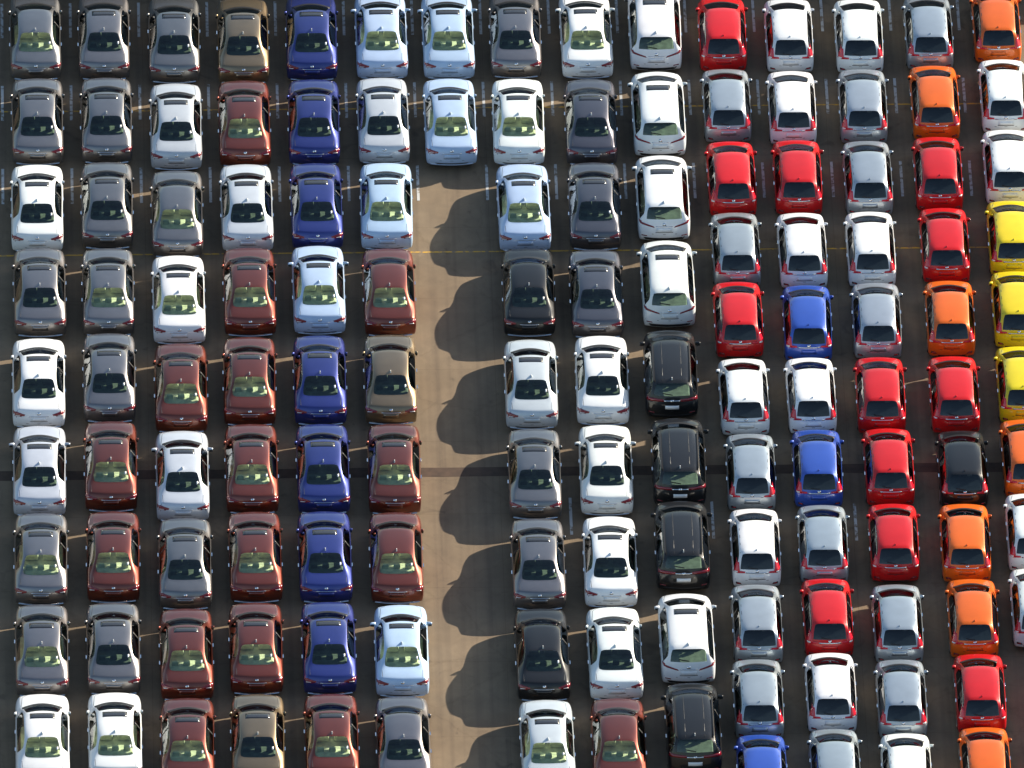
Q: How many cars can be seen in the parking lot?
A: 136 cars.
